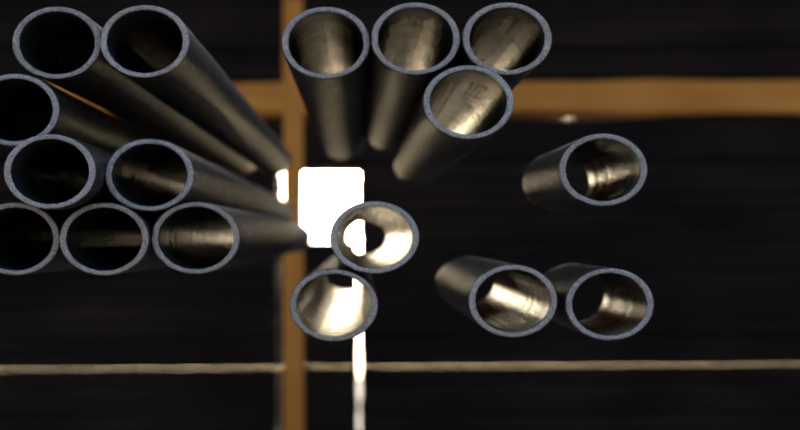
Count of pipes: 17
